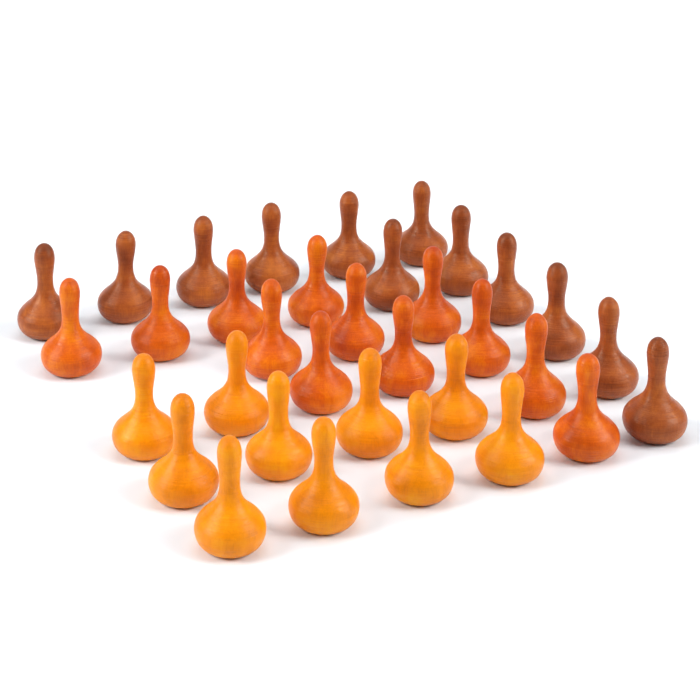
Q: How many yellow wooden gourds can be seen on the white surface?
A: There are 10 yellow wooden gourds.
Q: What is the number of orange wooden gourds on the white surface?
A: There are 12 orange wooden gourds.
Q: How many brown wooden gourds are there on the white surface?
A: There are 12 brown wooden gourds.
